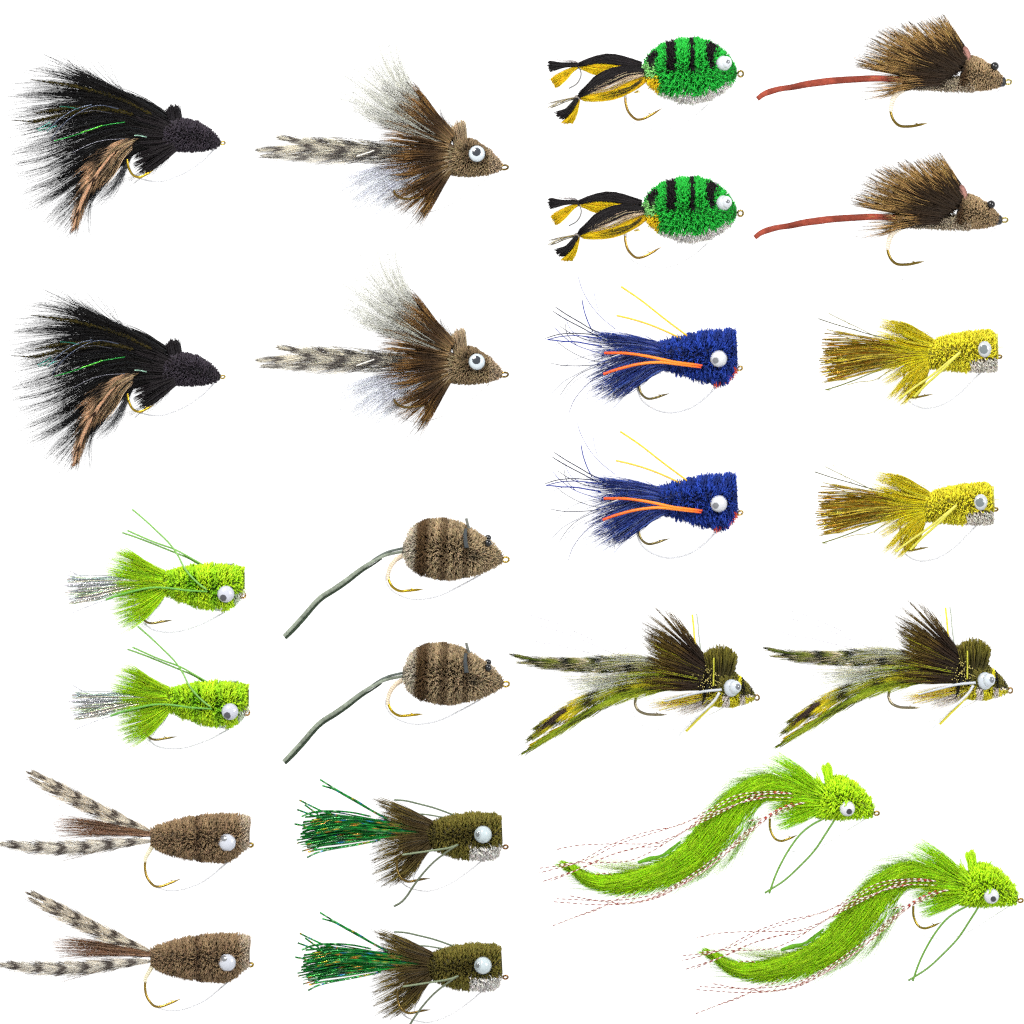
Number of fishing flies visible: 24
